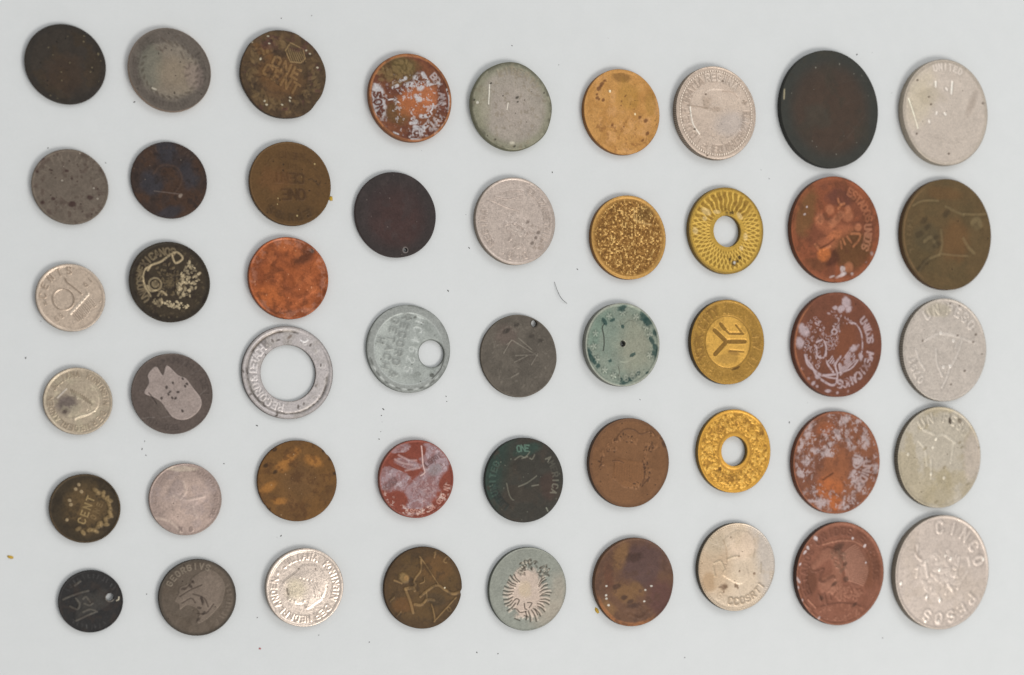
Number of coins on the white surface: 48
